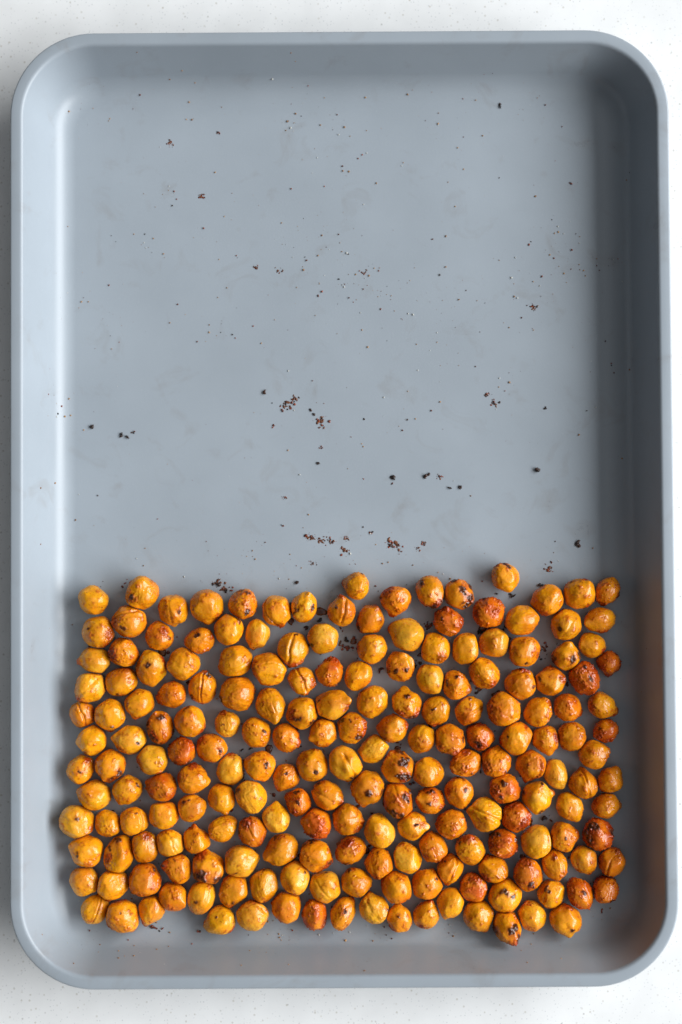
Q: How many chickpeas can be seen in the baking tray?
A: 200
